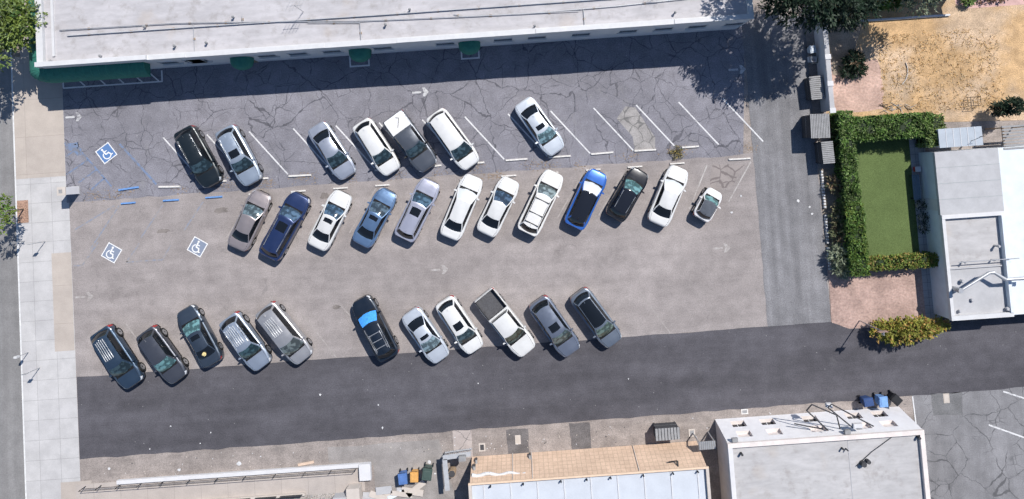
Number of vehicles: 30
